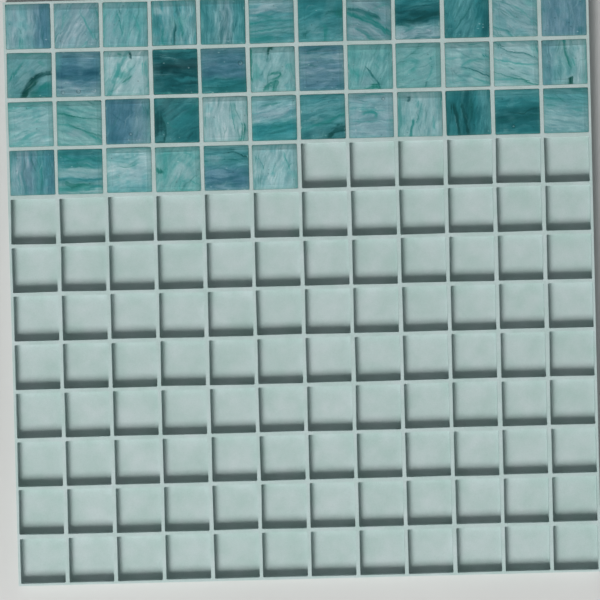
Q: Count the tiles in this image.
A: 42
